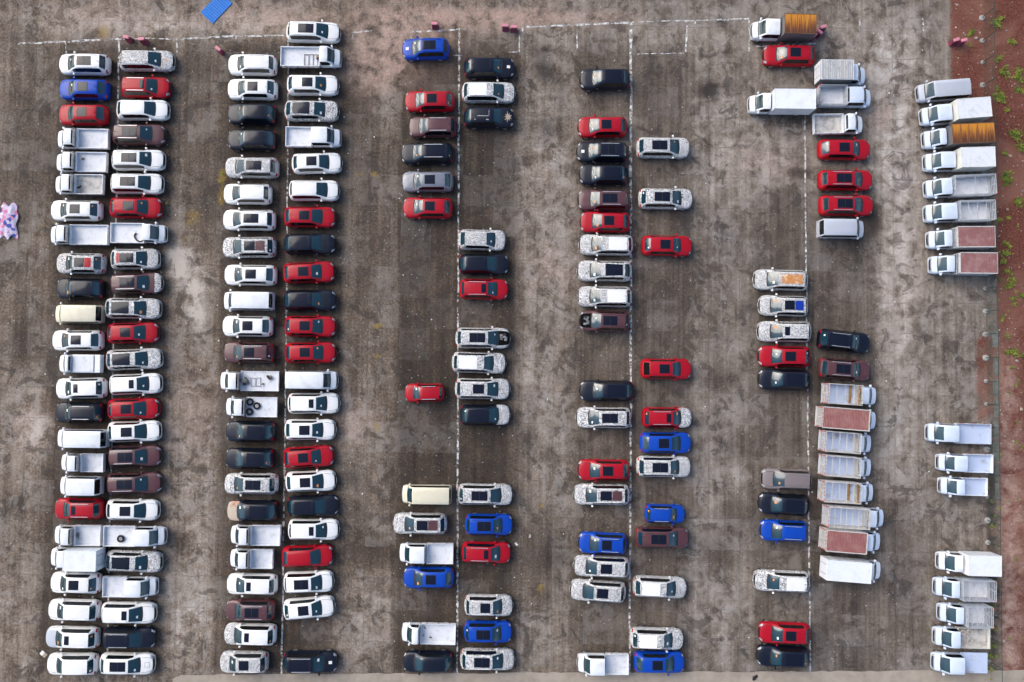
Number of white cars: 34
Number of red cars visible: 29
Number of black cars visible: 26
